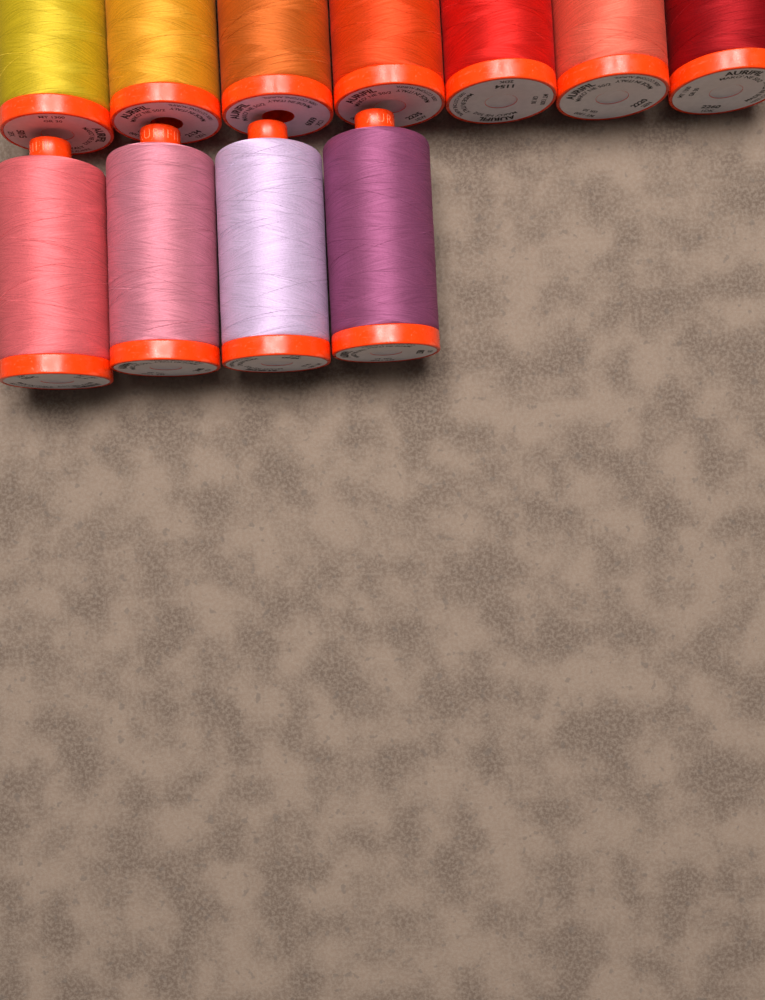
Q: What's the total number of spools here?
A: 11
